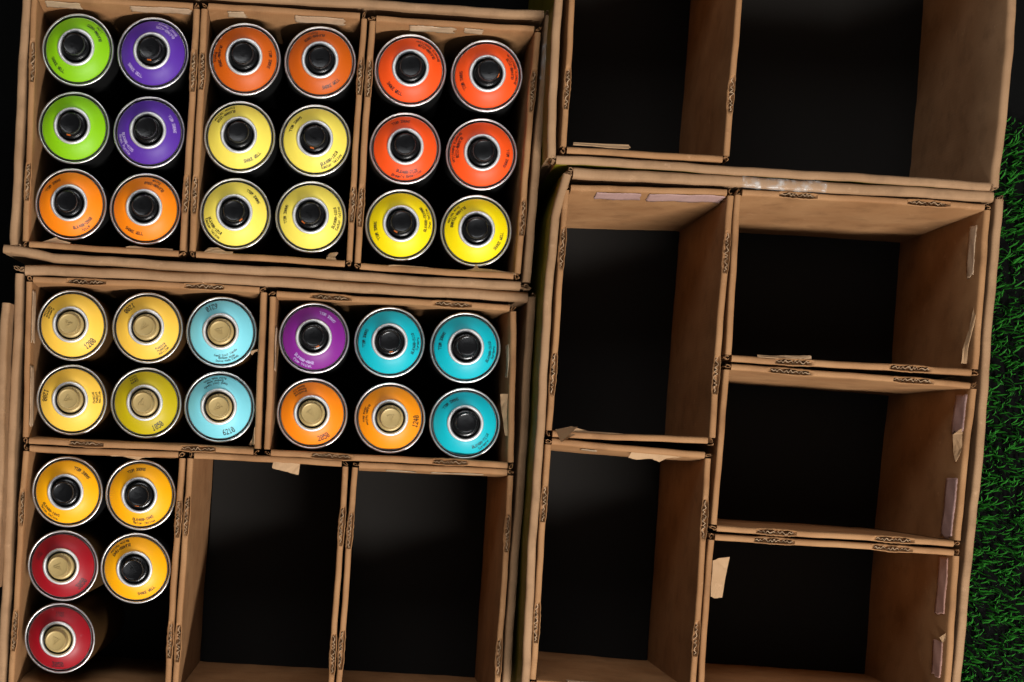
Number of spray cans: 35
